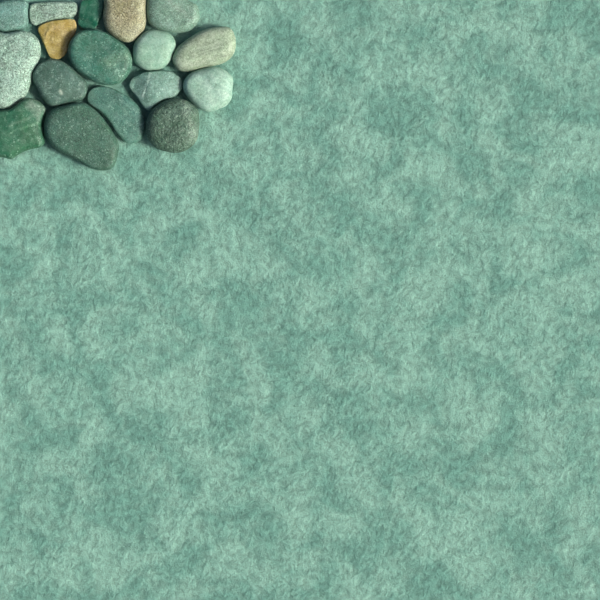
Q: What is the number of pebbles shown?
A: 17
